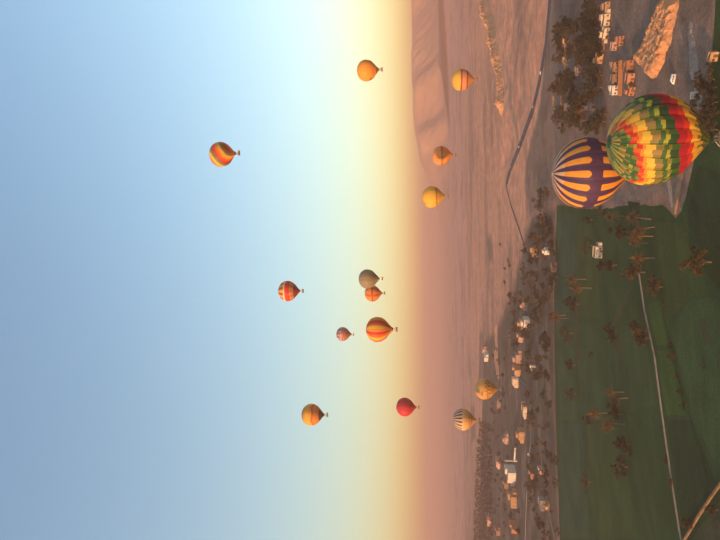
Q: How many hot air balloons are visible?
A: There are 16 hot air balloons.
